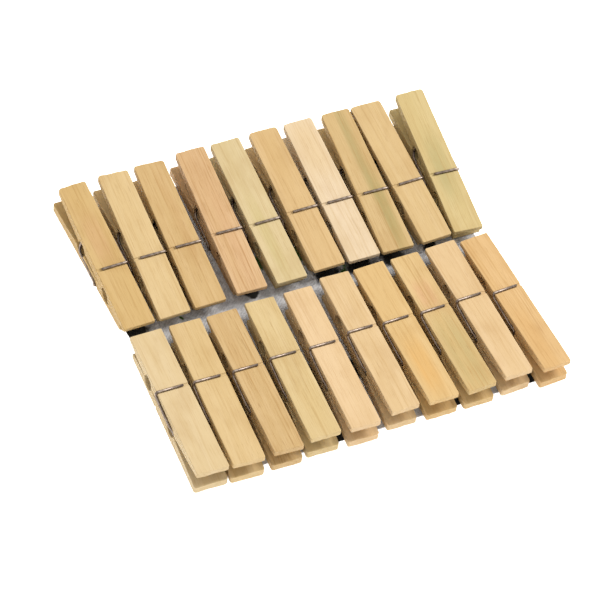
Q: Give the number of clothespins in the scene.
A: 20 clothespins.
